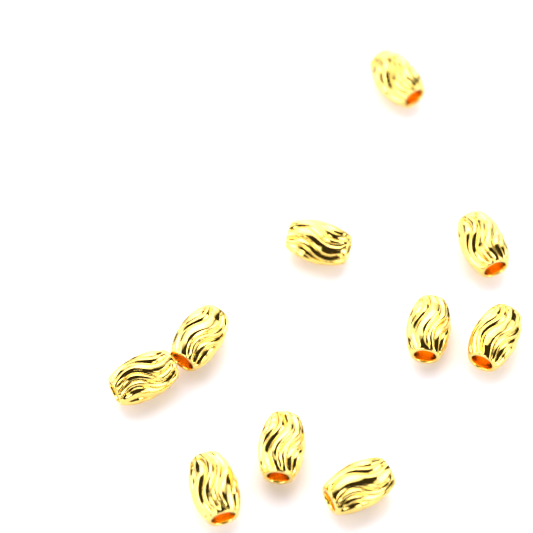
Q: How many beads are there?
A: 10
